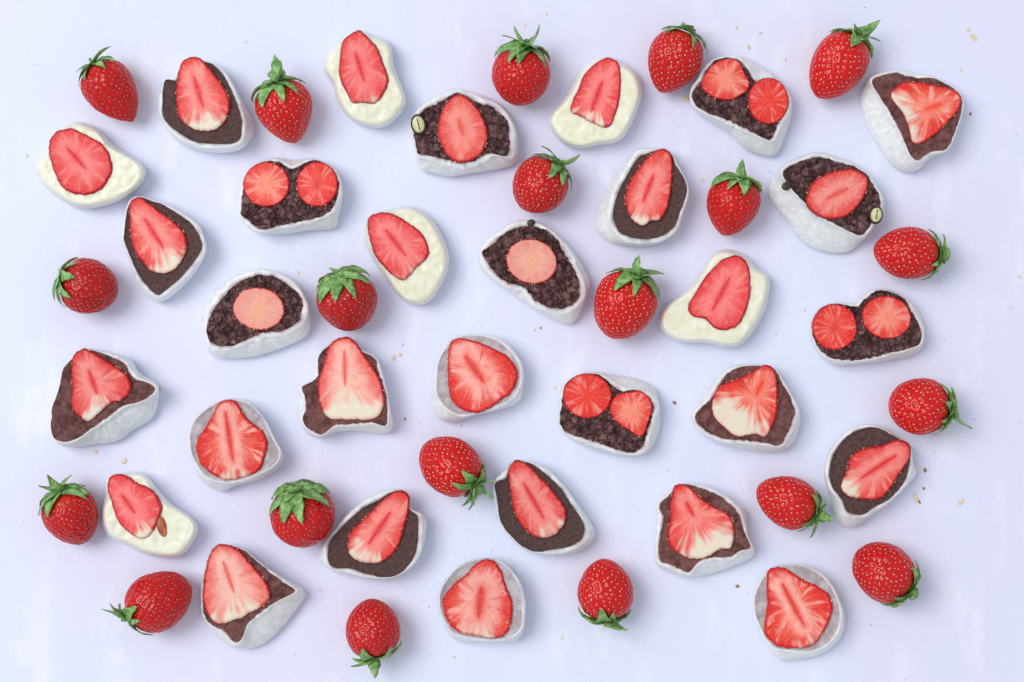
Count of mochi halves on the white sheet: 30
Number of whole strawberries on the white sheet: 20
